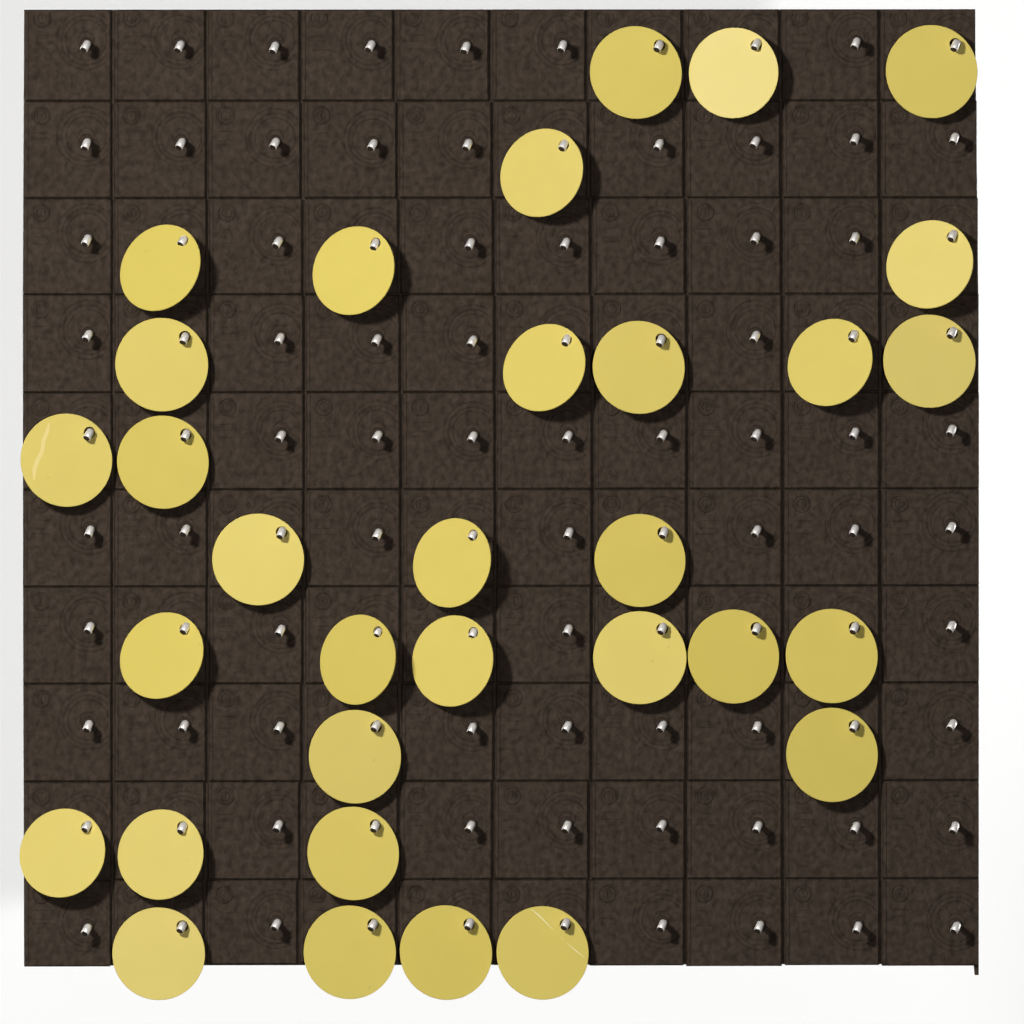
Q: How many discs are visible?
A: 32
